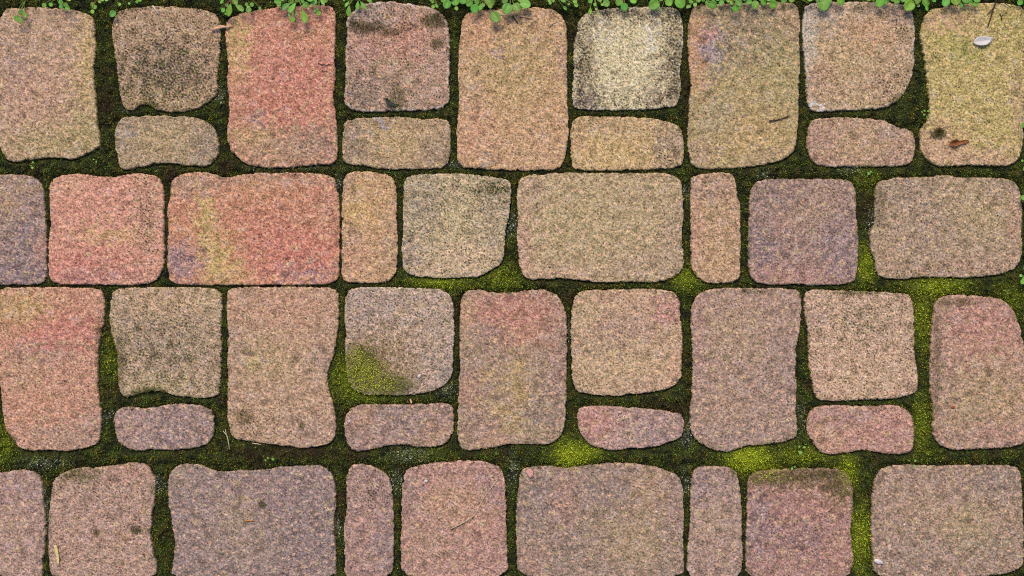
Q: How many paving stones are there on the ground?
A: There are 44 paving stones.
